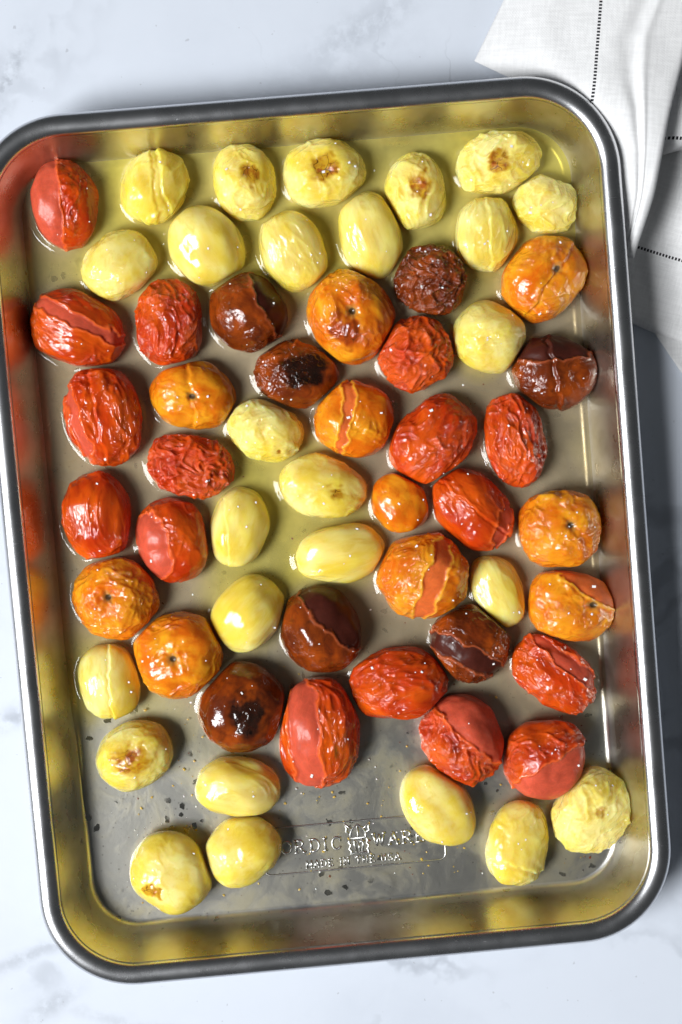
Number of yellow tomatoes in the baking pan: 26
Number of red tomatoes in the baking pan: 16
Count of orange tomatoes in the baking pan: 10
